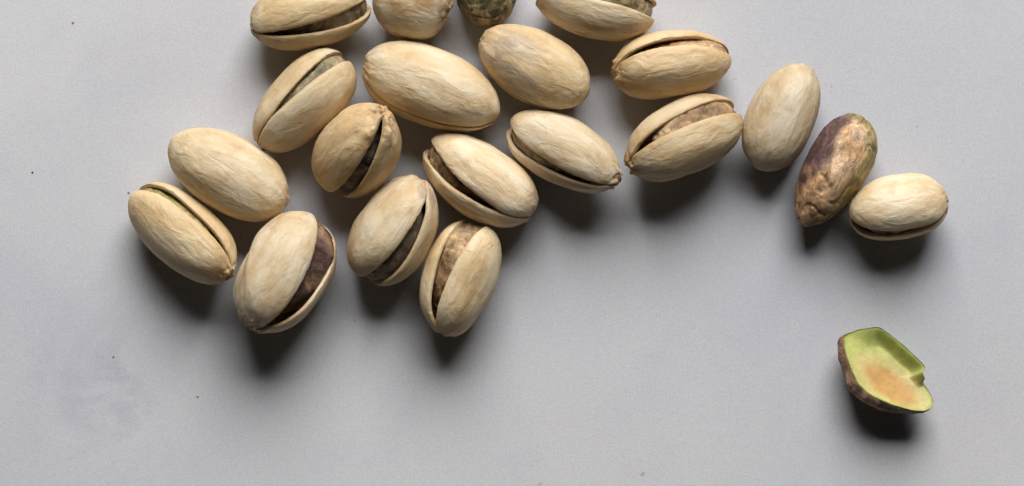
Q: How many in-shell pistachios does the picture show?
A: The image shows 18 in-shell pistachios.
